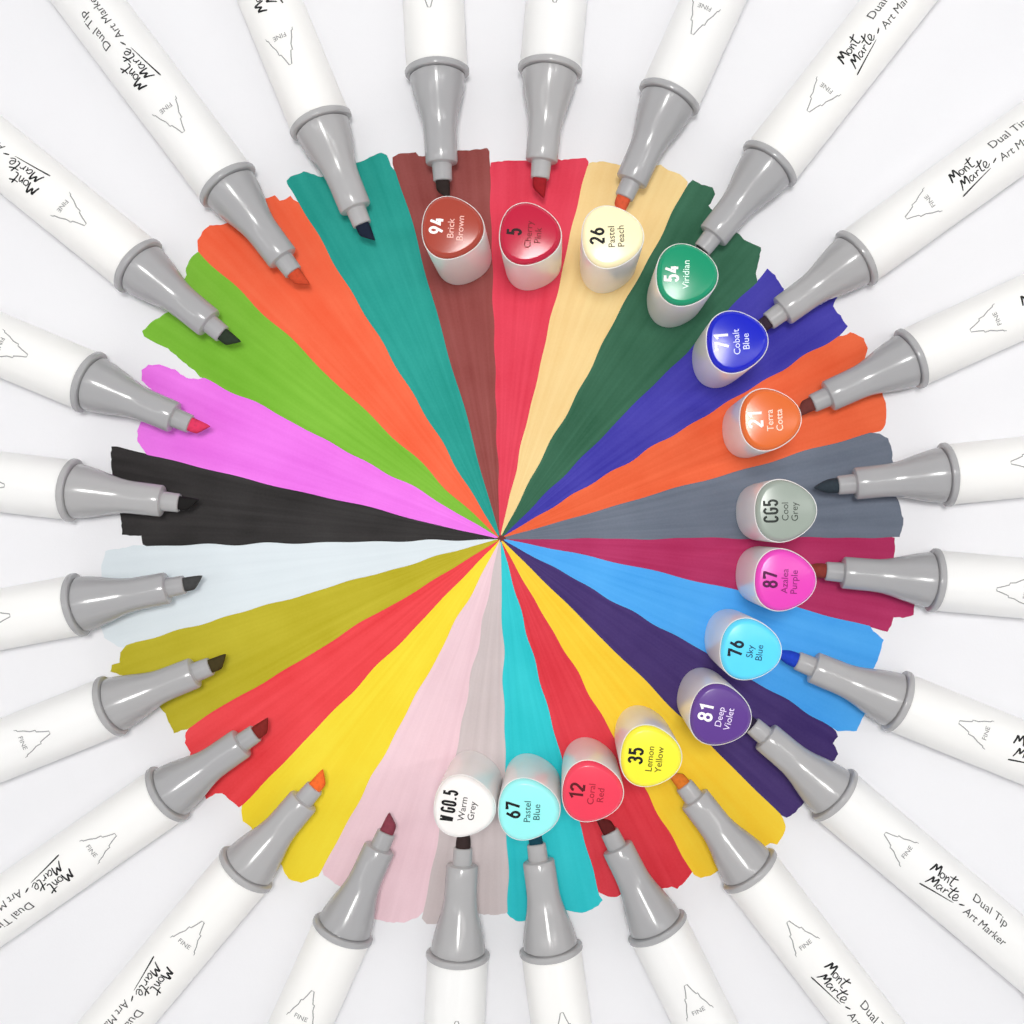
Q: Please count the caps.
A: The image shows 14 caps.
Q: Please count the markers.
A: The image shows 24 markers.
